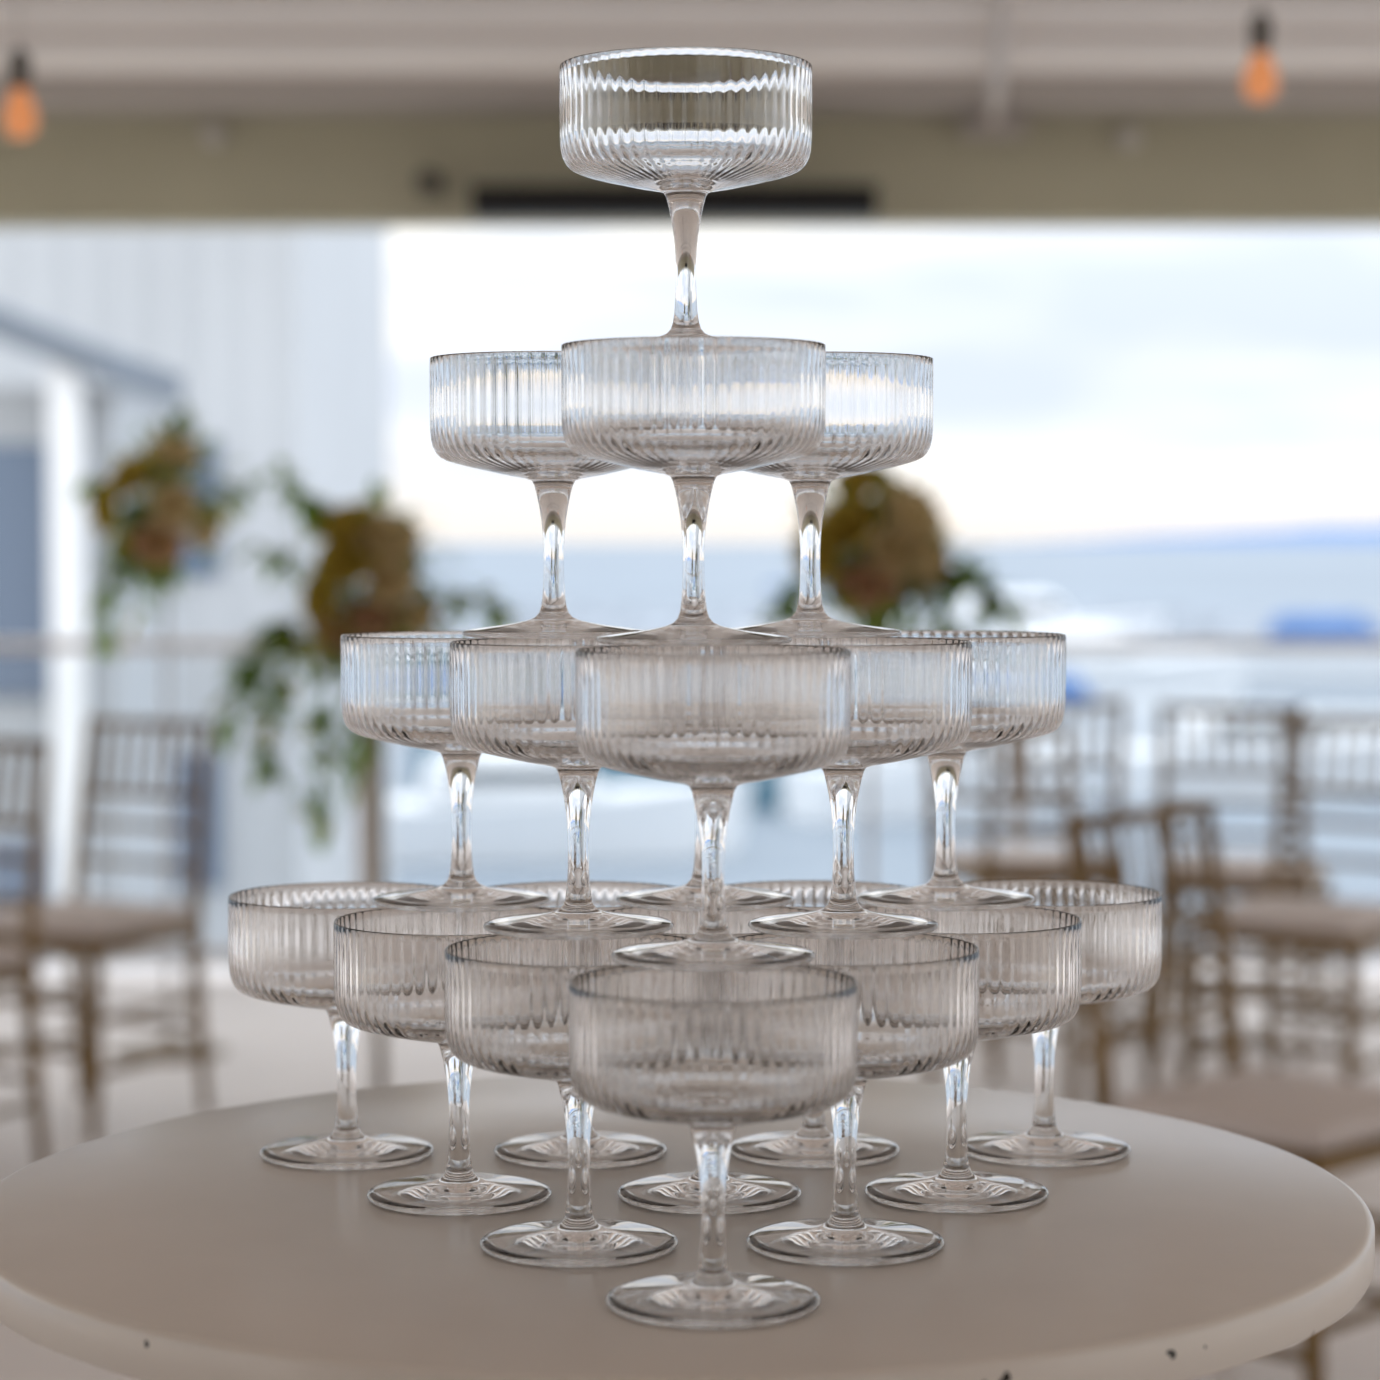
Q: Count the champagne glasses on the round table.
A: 20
